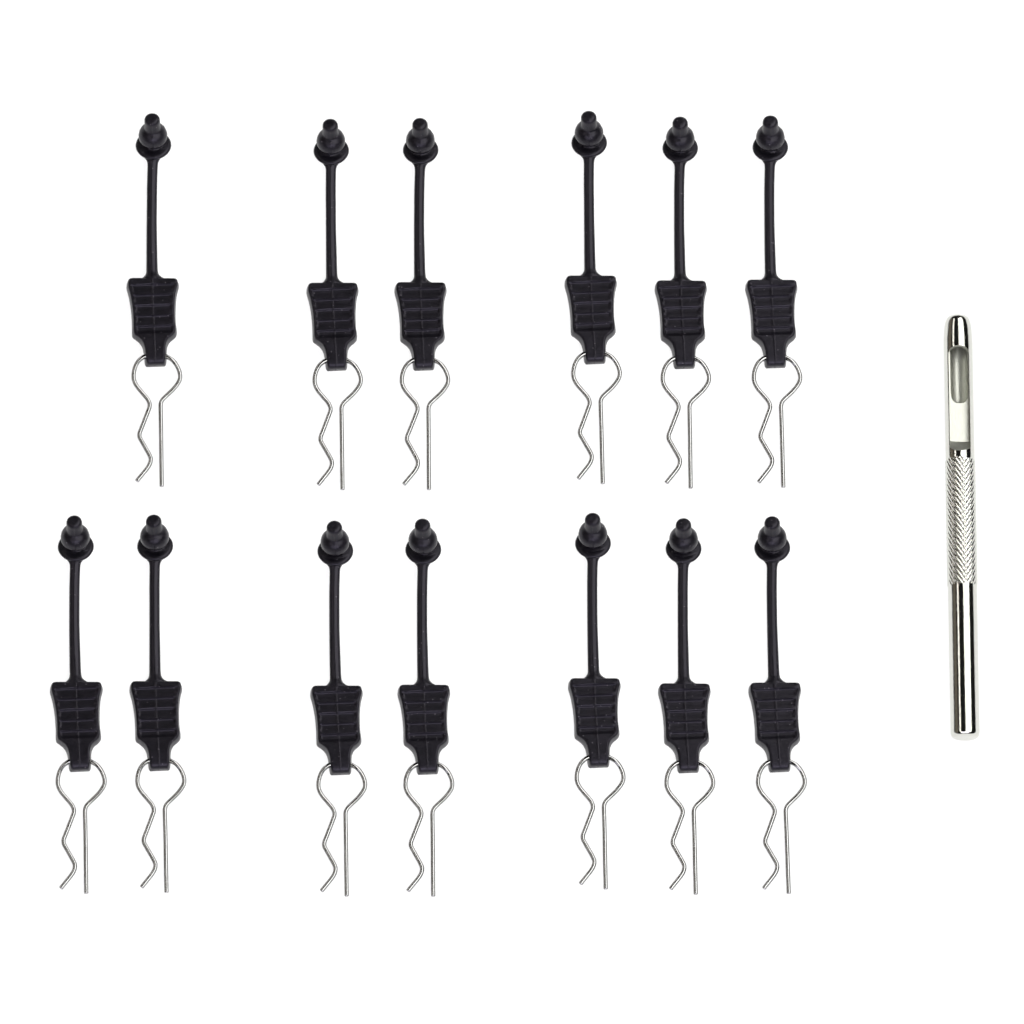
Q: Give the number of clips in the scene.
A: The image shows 13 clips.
